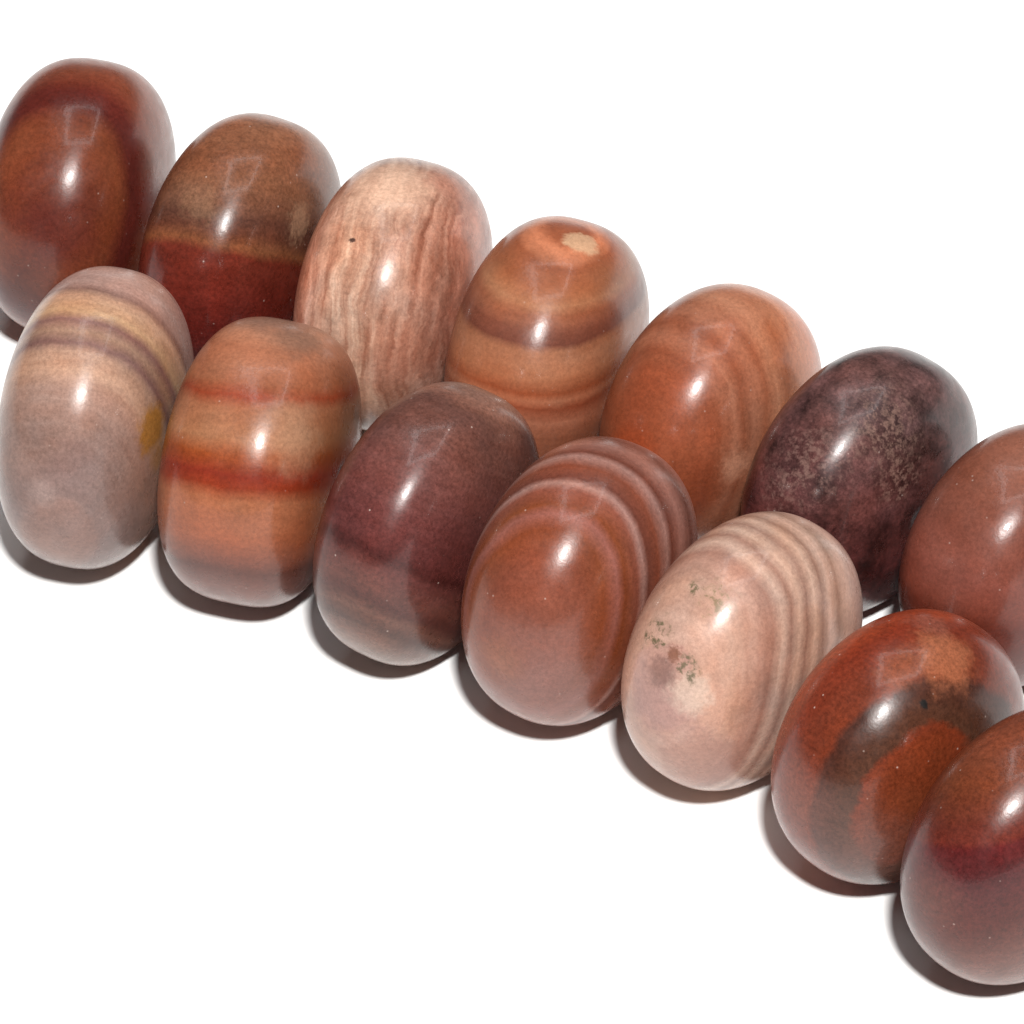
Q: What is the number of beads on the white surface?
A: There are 14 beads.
